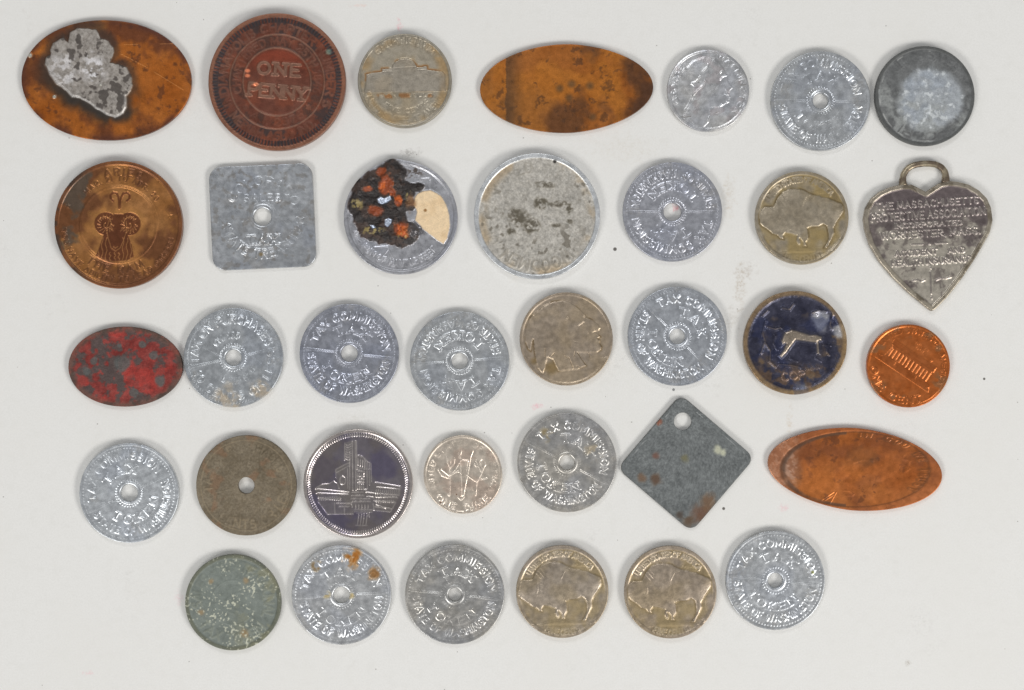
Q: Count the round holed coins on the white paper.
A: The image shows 12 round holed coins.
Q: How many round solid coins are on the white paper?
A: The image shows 16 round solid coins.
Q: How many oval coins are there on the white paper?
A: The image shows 4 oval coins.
